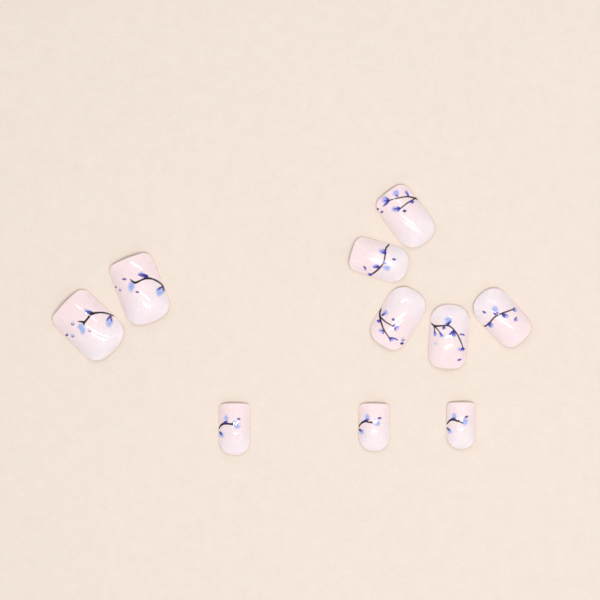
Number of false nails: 10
